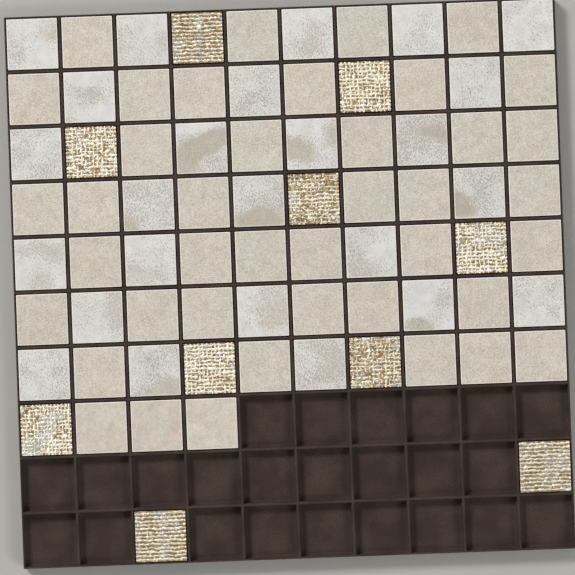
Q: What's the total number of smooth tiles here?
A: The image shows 66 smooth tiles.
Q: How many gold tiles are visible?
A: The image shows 10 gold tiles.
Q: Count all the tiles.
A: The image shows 76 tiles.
